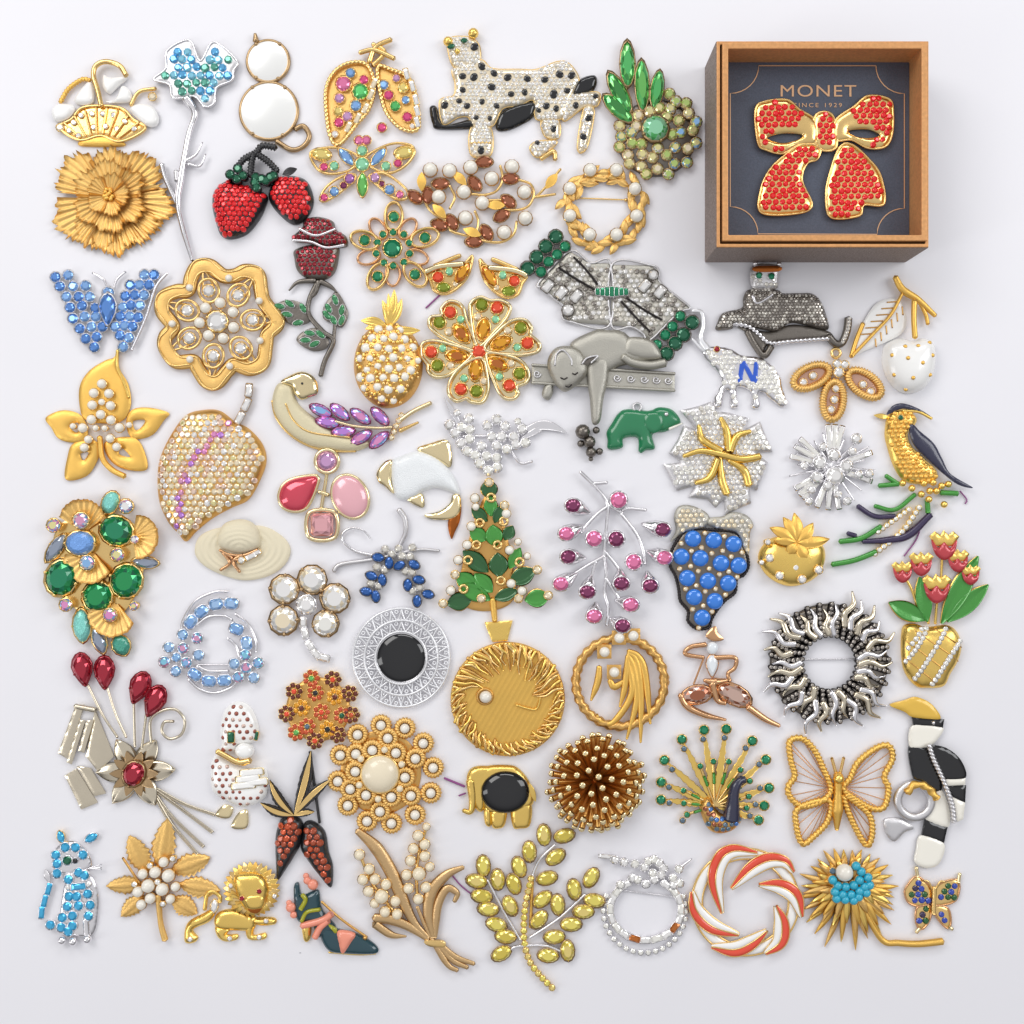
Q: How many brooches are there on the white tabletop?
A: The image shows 71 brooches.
